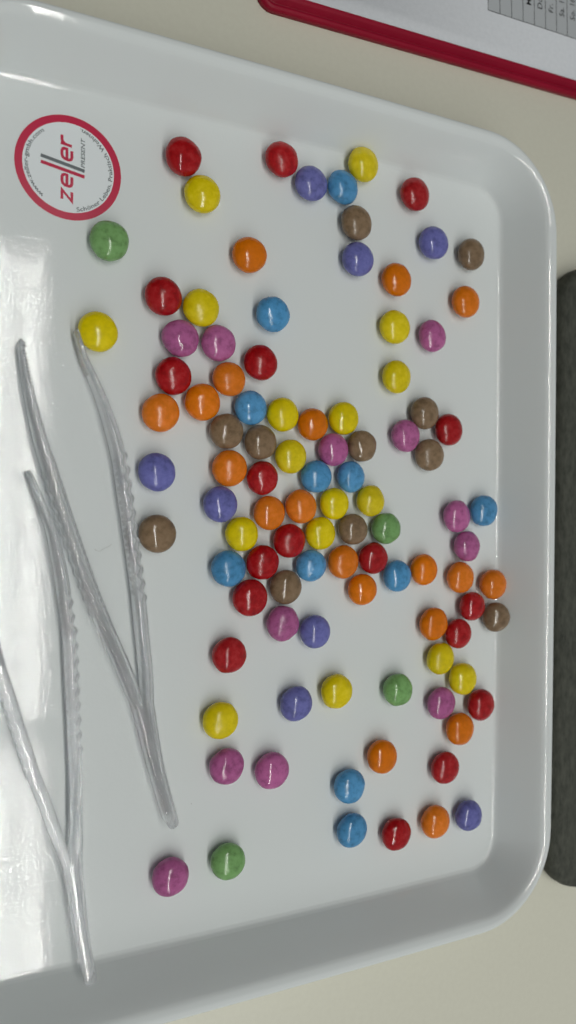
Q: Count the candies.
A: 100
